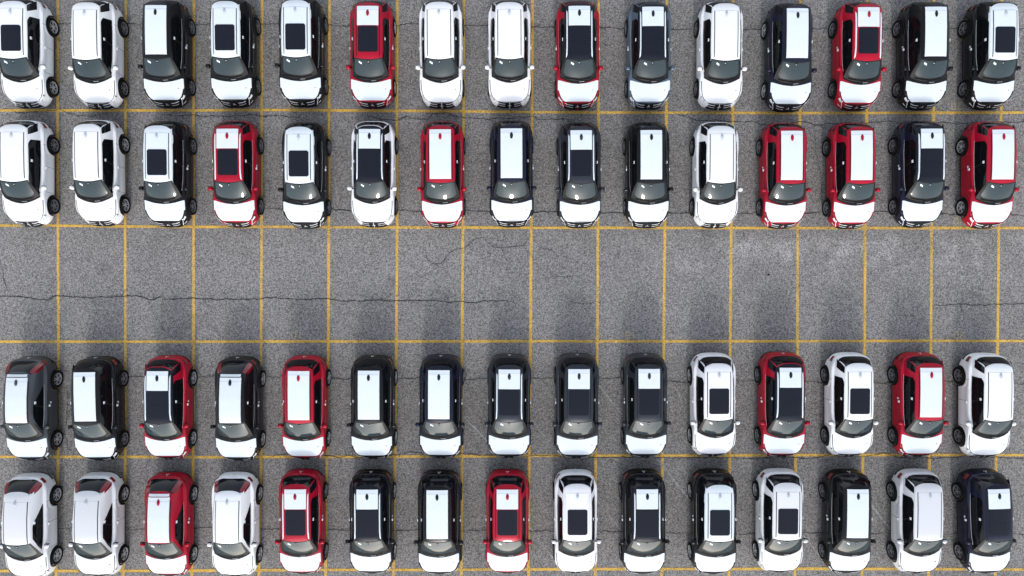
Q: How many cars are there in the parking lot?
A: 60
